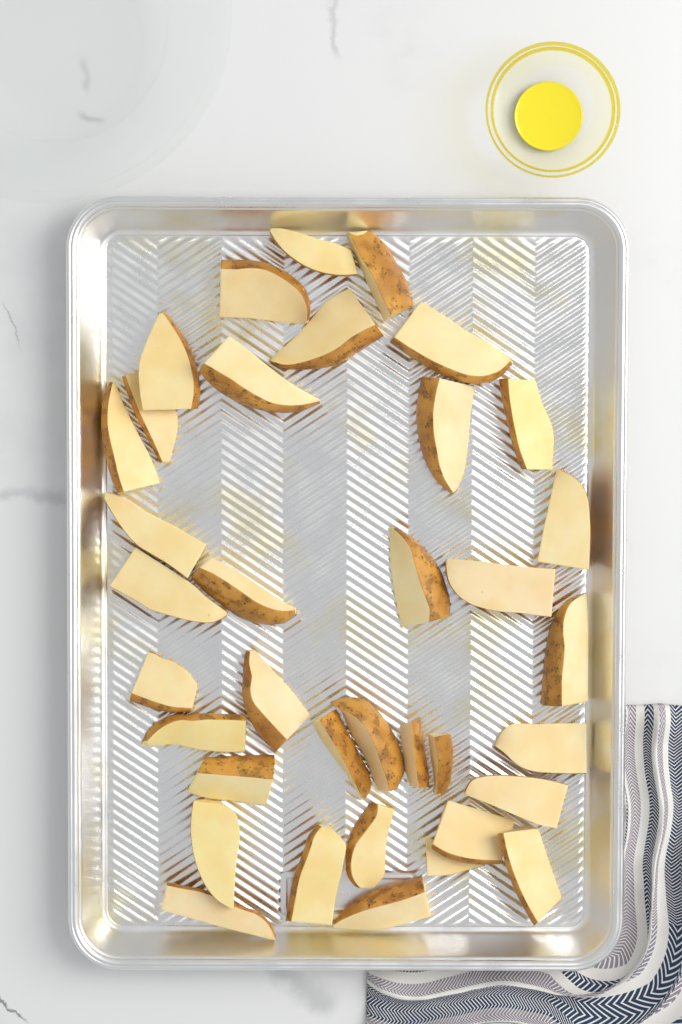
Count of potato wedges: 36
